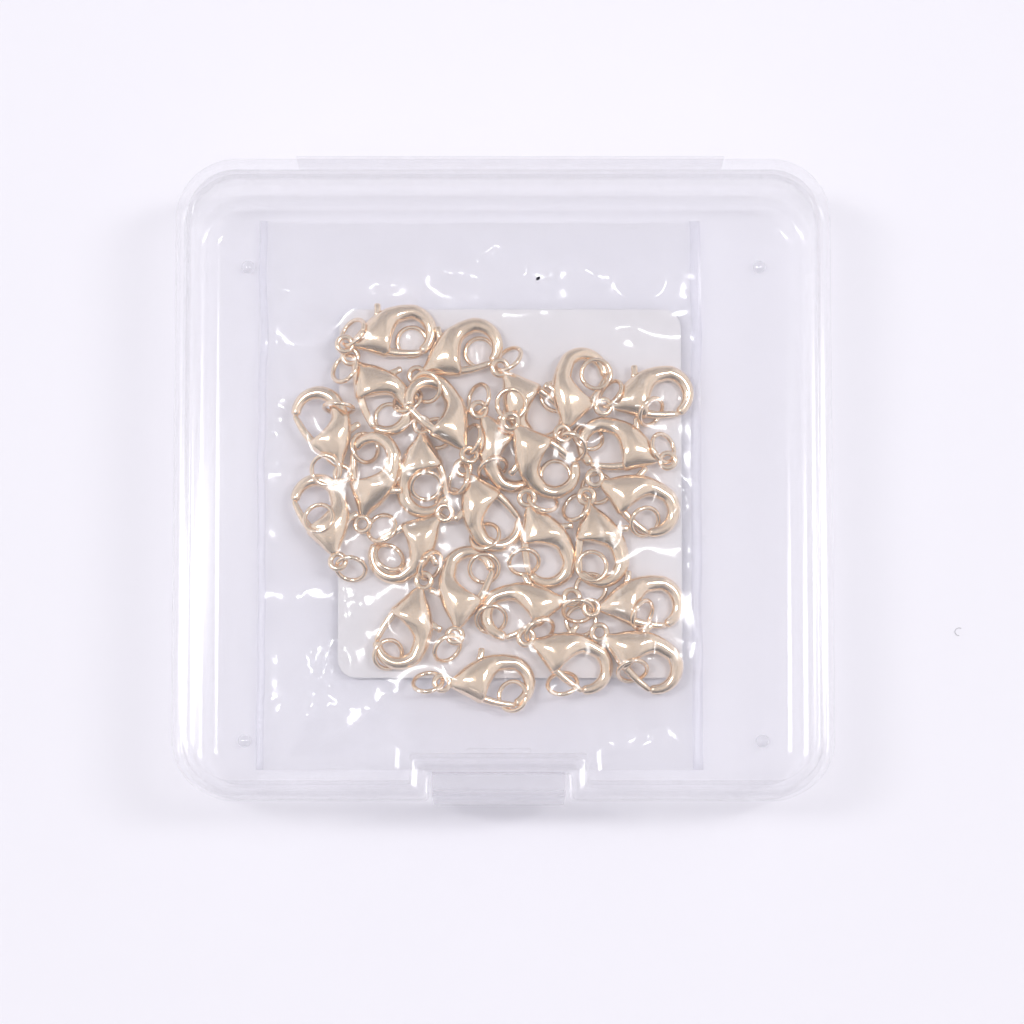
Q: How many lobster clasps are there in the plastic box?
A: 26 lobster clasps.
